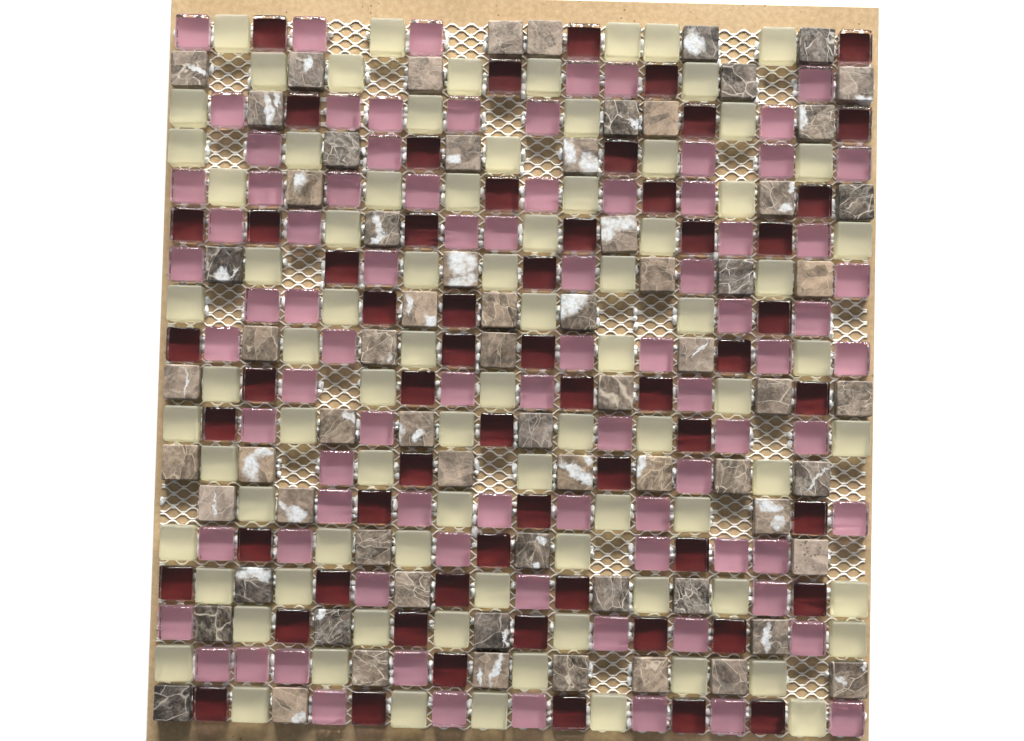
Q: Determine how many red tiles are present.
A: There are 60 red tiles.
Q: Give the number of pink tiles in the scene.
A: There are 85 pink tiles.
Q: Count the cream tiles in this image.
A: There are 84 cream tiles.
